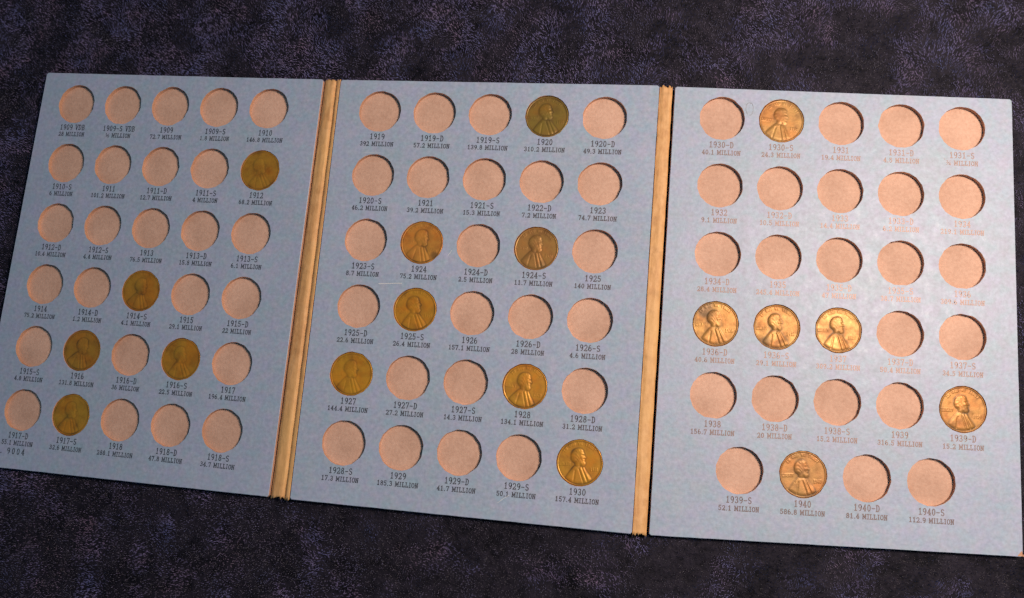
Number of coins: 18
